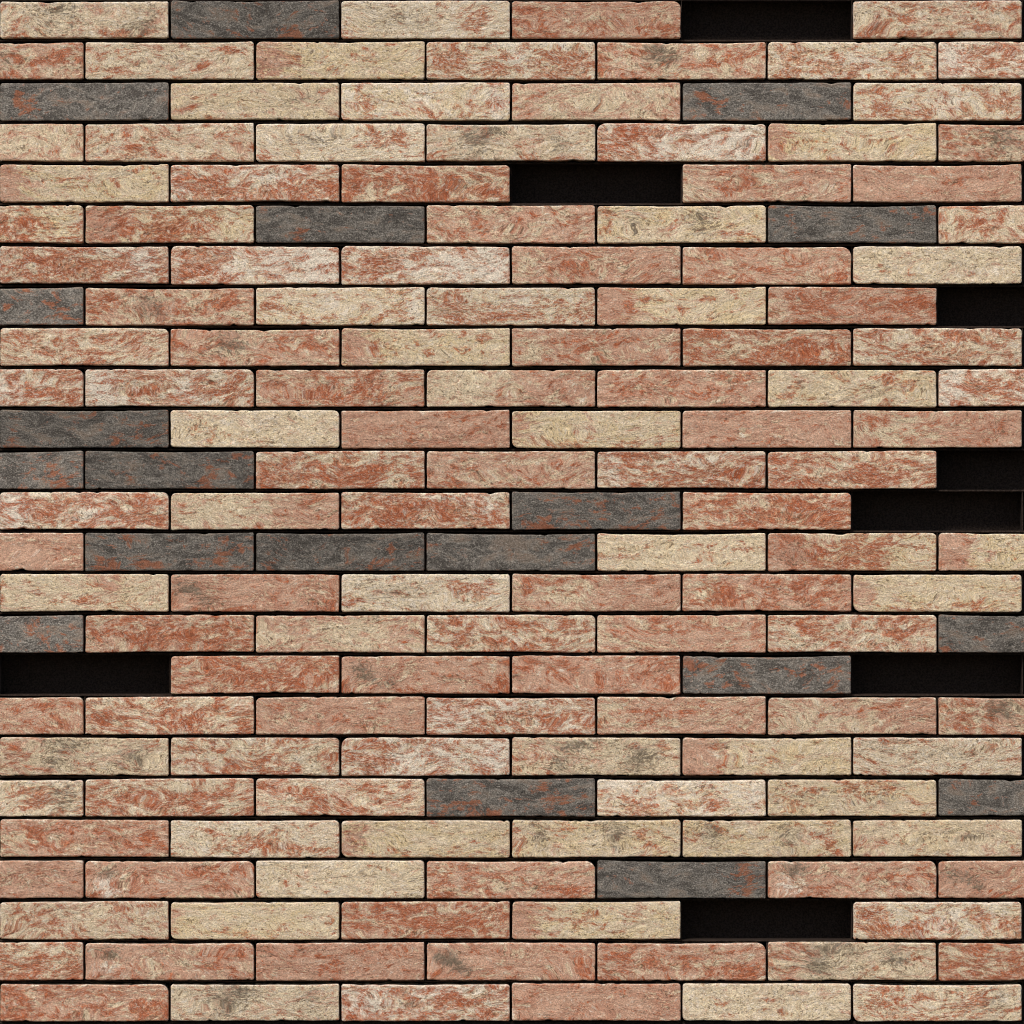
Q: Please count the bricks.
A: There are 154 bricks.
